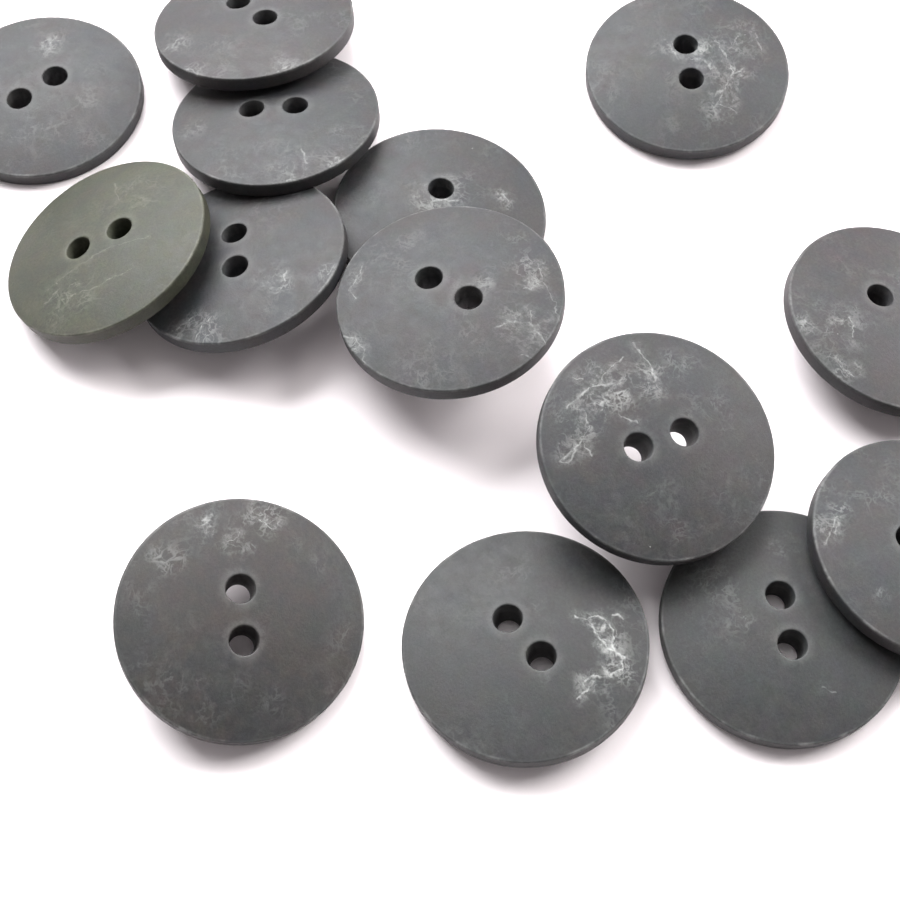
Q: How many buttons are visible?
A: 14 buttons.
